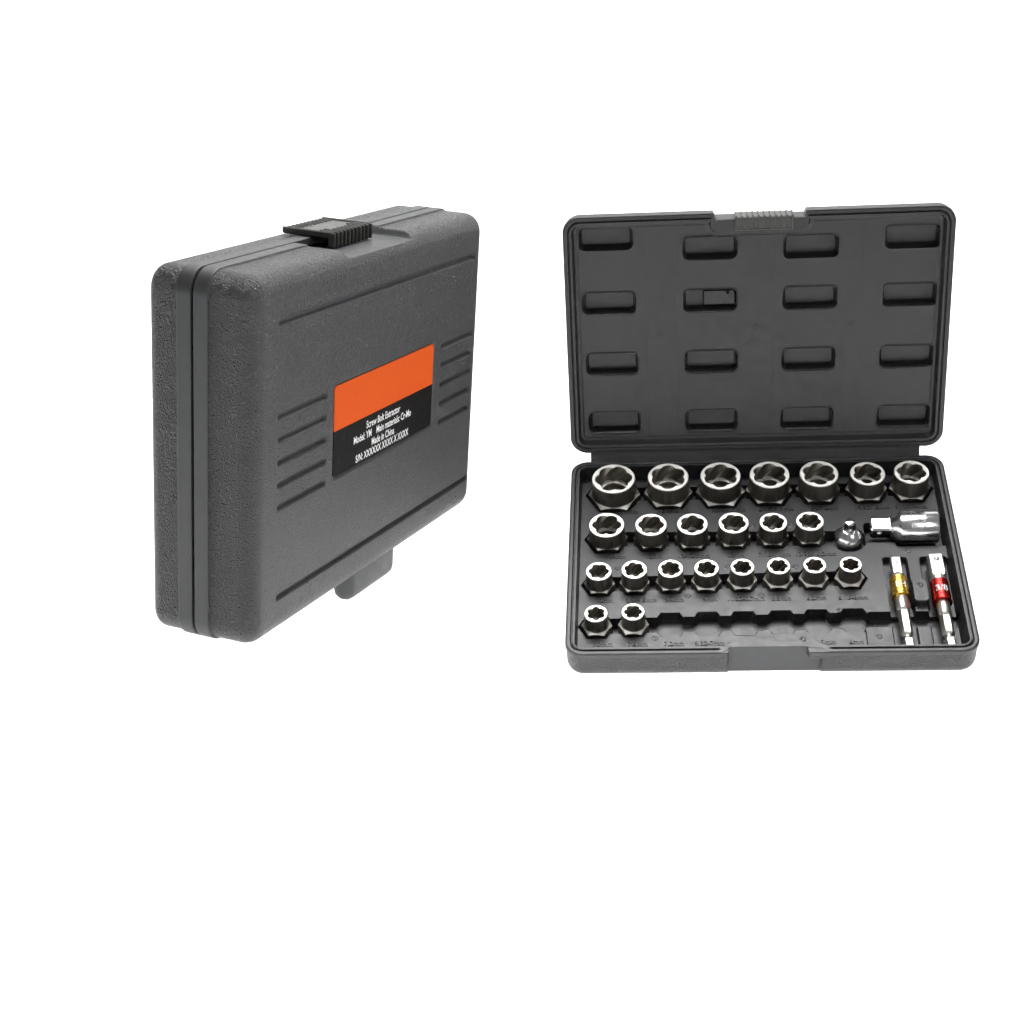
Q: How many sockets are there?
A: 23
